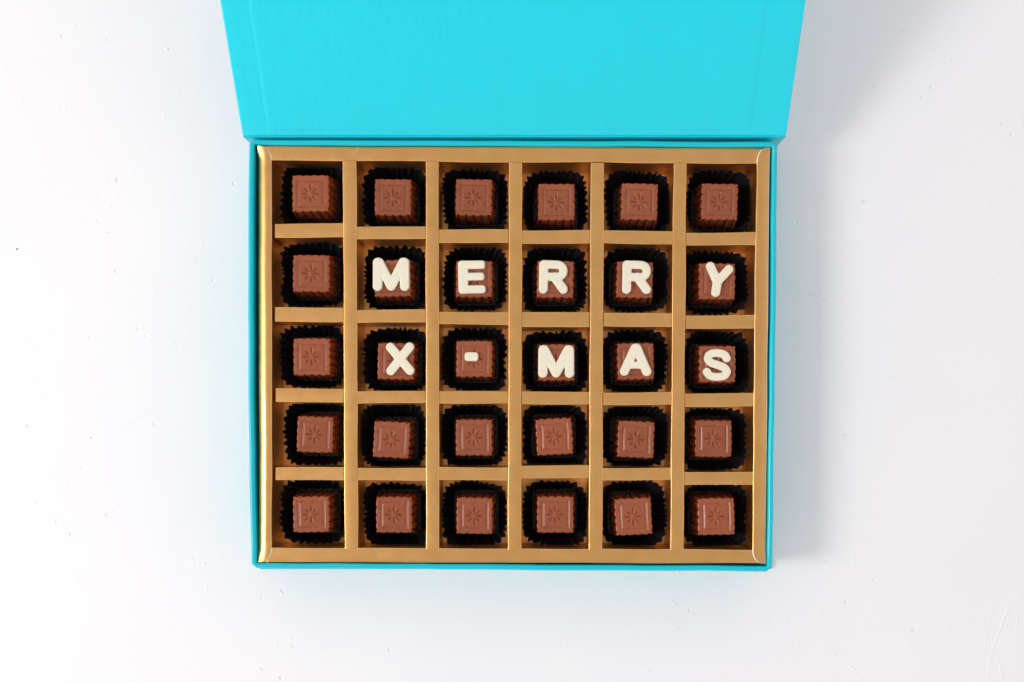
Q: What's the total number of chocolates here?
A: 30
